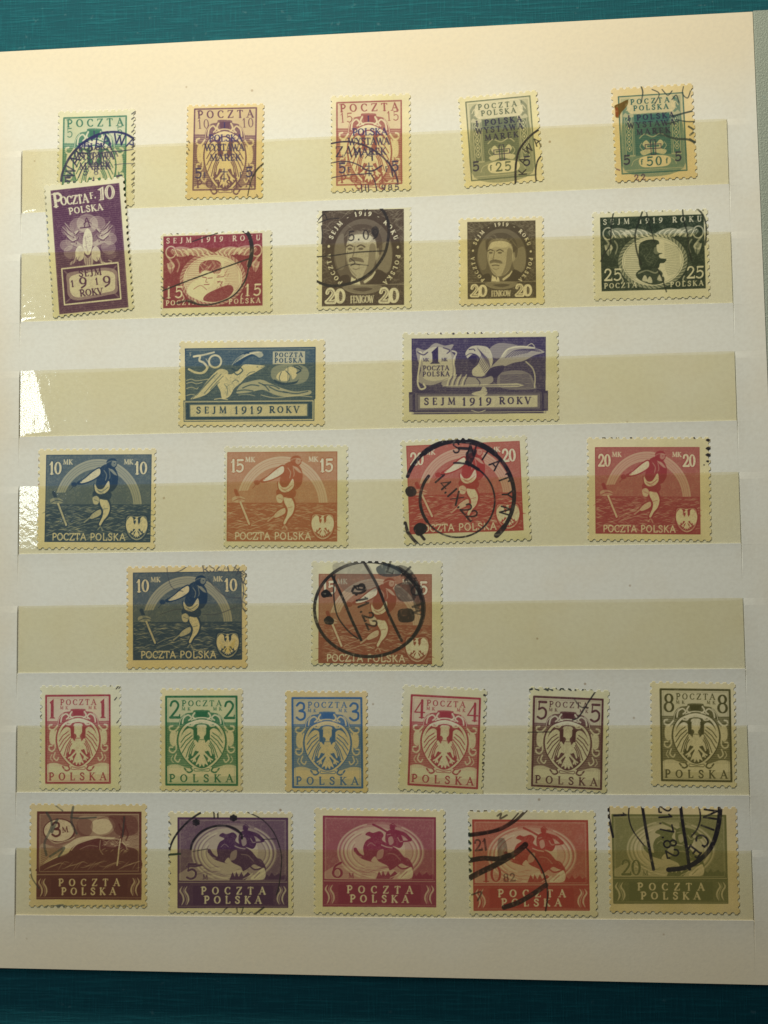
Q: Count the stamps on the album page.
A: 29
